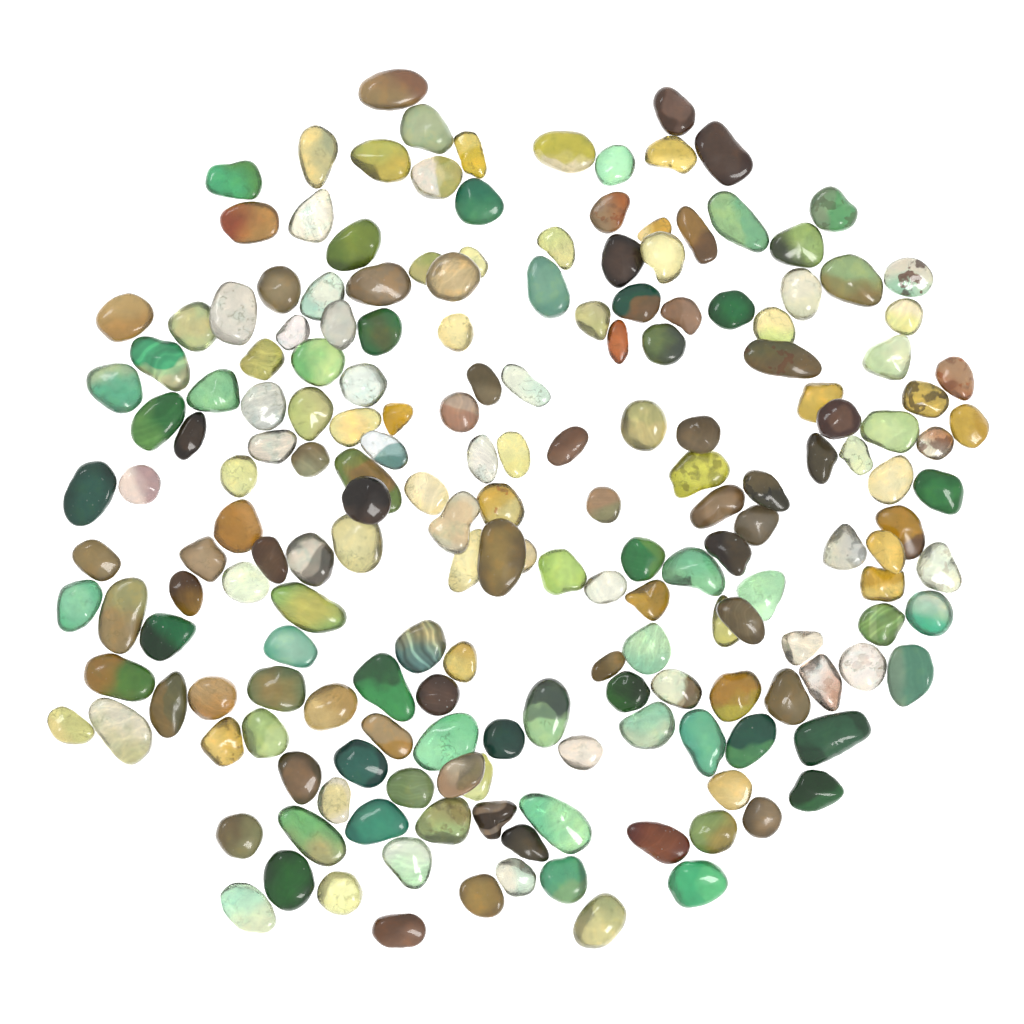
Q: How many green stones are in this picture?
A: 63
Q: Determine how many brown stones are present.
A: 55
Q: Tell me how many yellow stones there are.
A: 42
